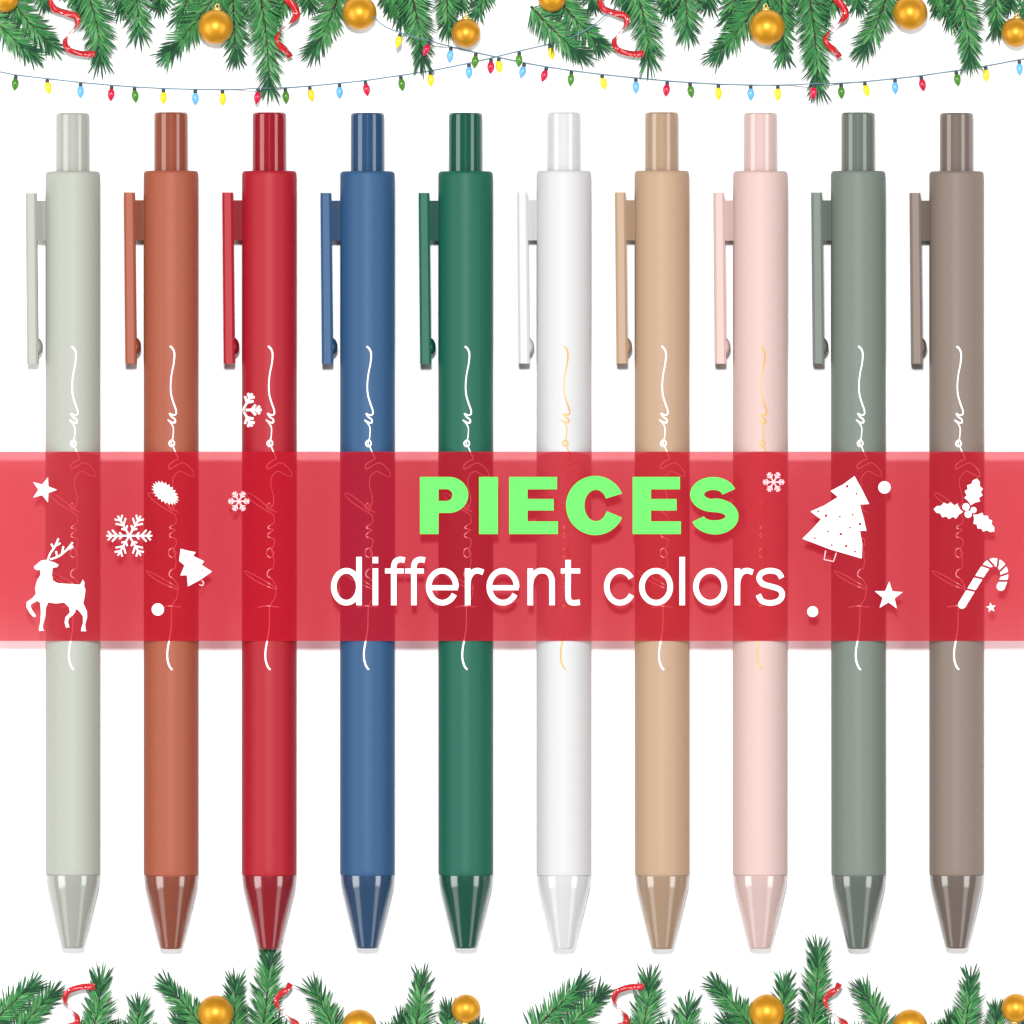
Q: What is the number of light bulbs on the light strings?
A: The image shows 42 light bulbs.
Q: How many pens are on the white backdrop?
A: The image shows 10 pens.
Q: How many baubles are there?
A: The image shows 14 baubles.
